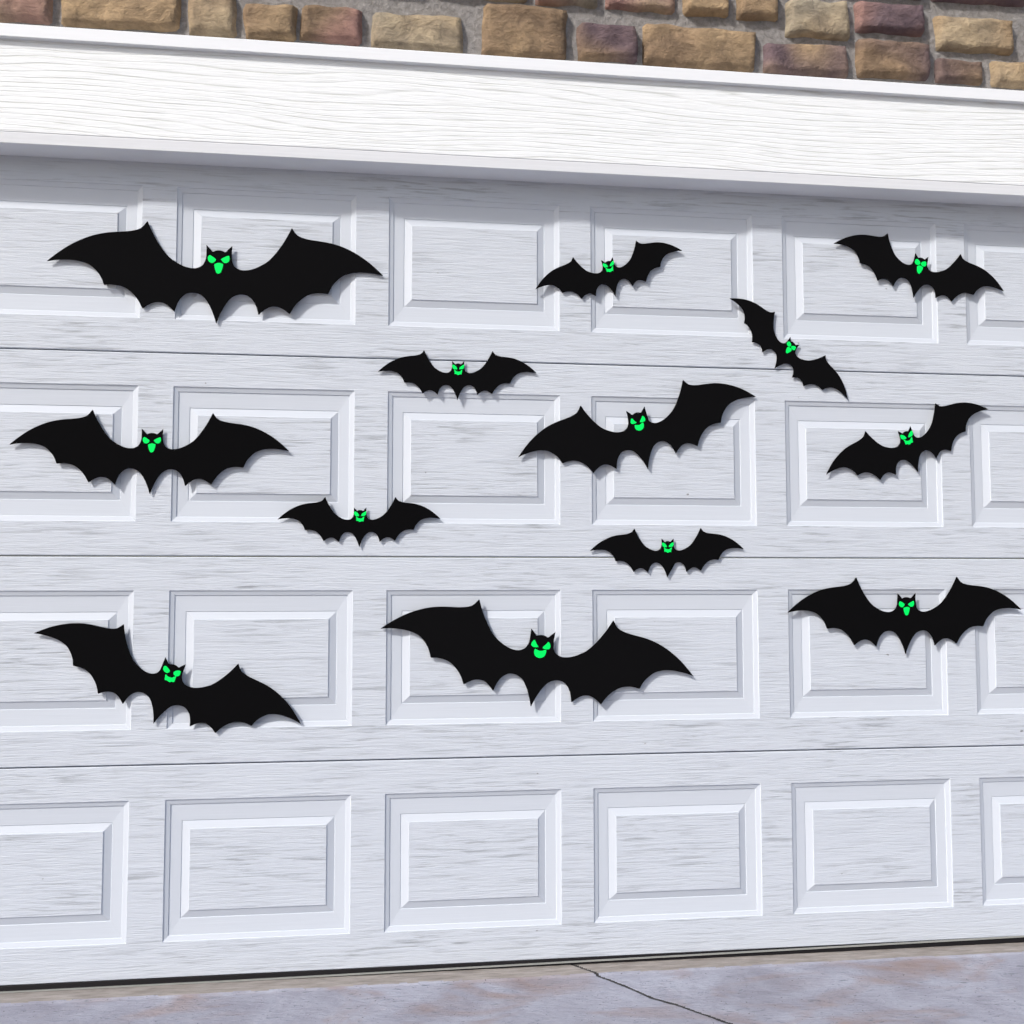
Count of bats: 13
